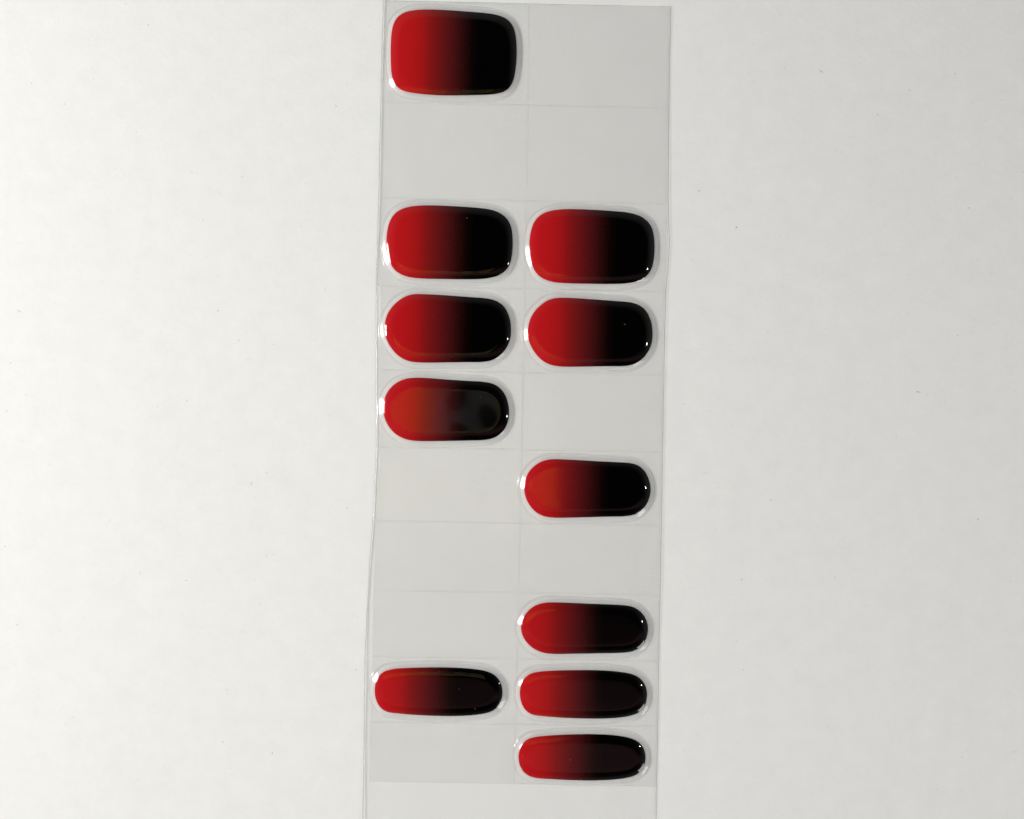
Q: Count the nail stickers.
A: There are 11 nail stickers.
